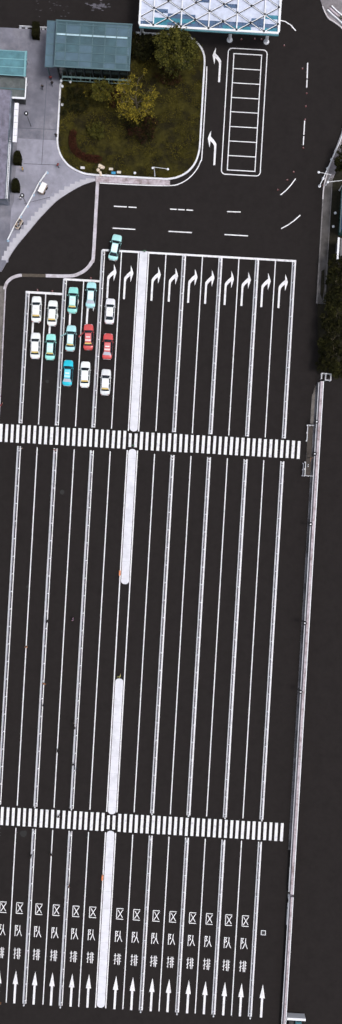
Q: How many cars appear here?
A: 14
